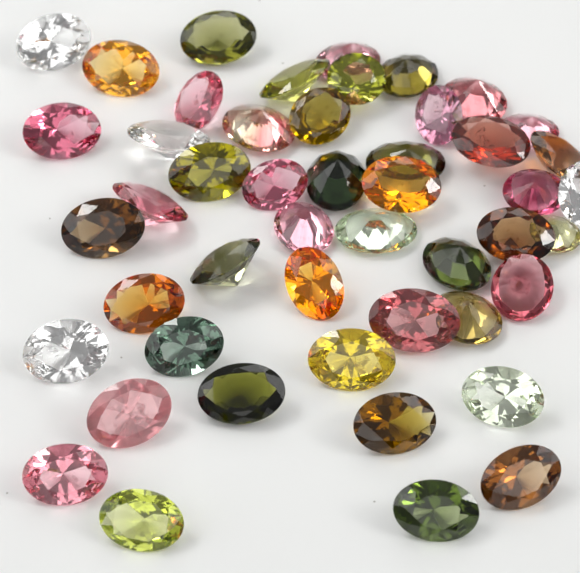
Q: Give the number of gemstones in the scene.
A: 48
